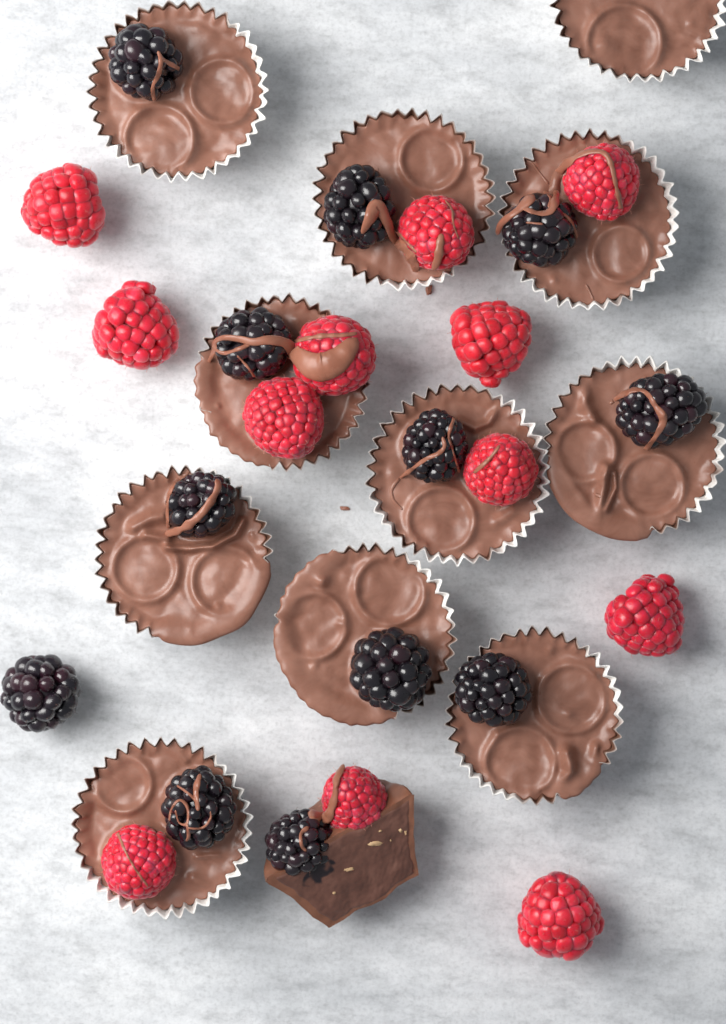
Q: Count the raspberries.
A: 12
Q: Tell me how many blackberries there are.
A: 12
